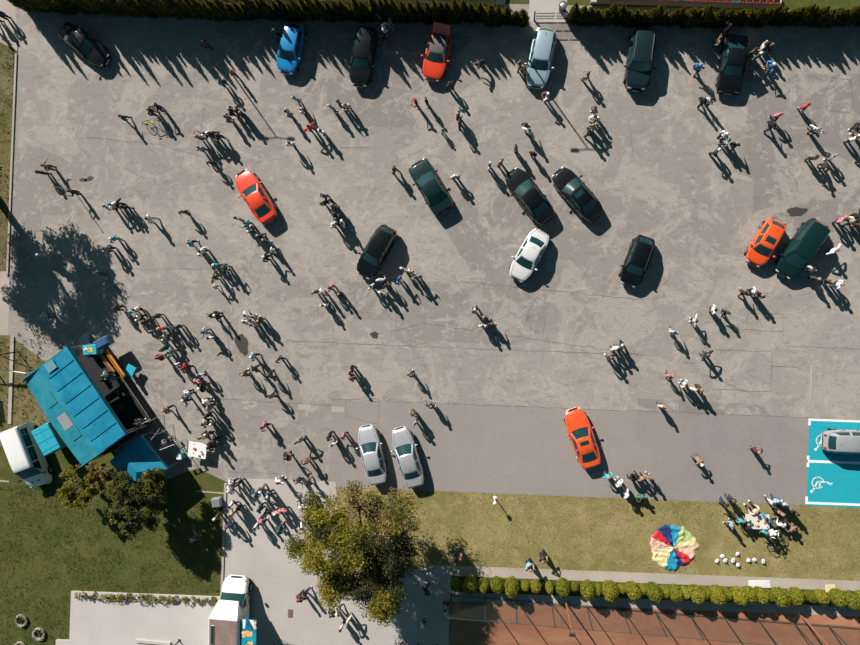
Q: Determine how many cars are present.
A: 20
